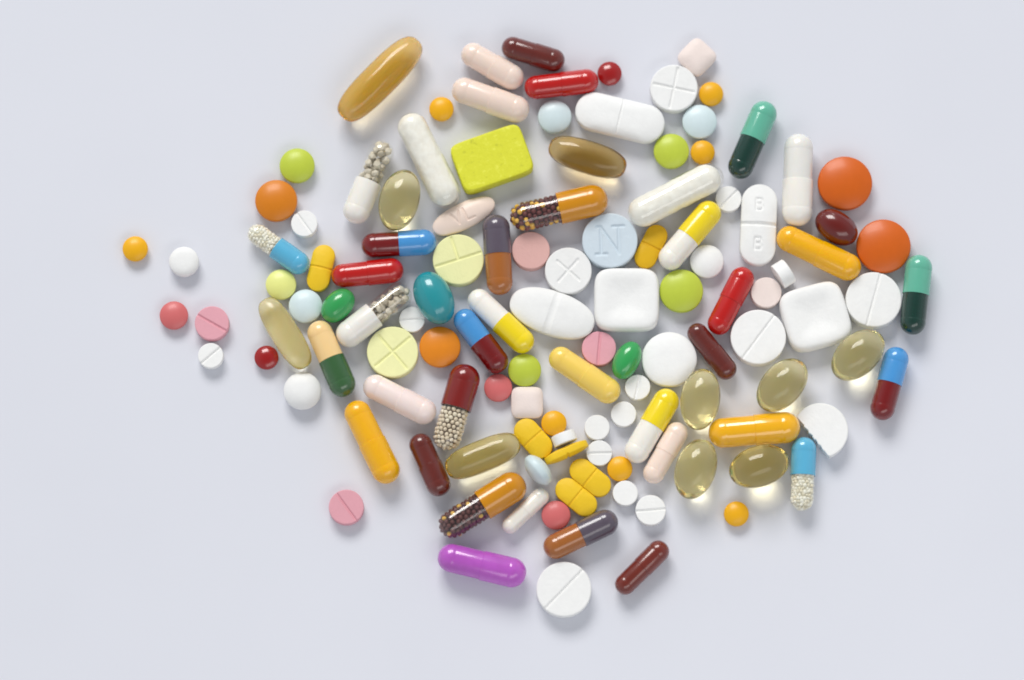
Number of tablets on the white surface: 70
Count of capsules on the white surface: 52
